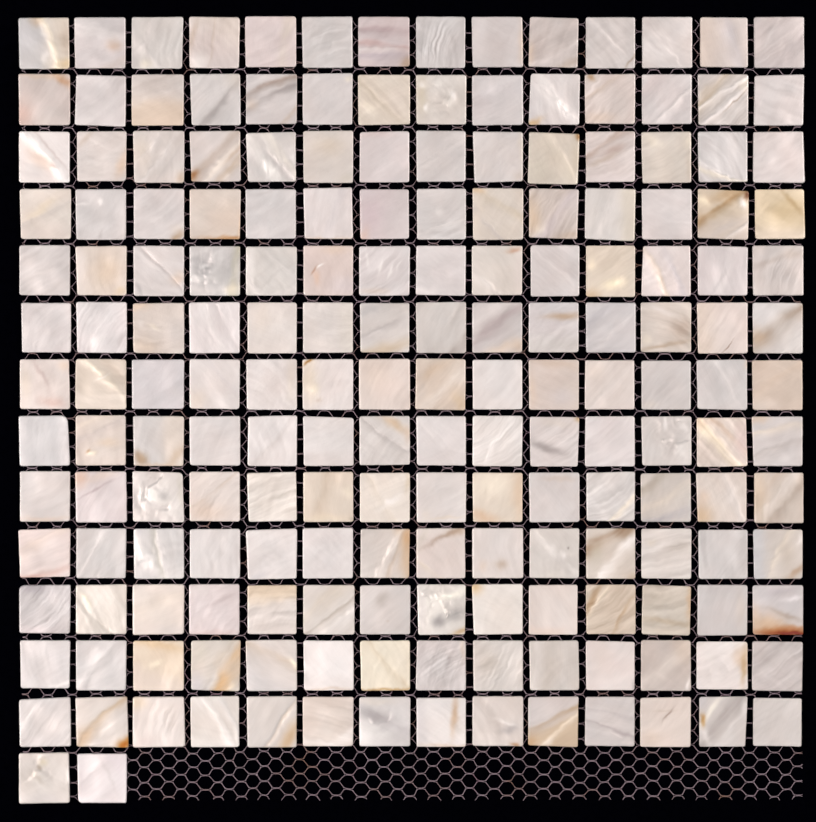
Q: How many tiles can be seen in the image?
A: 184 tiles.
